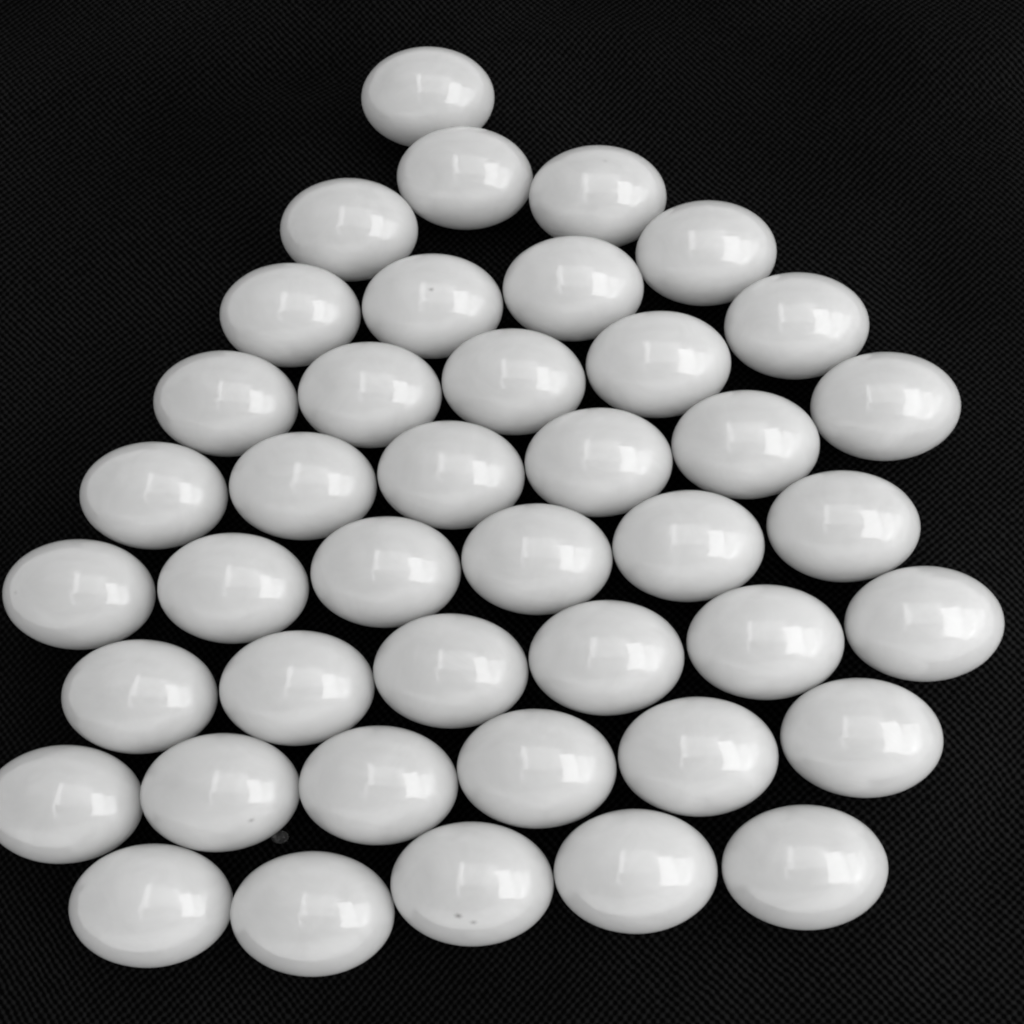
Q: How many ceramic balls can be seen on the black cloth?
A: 42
